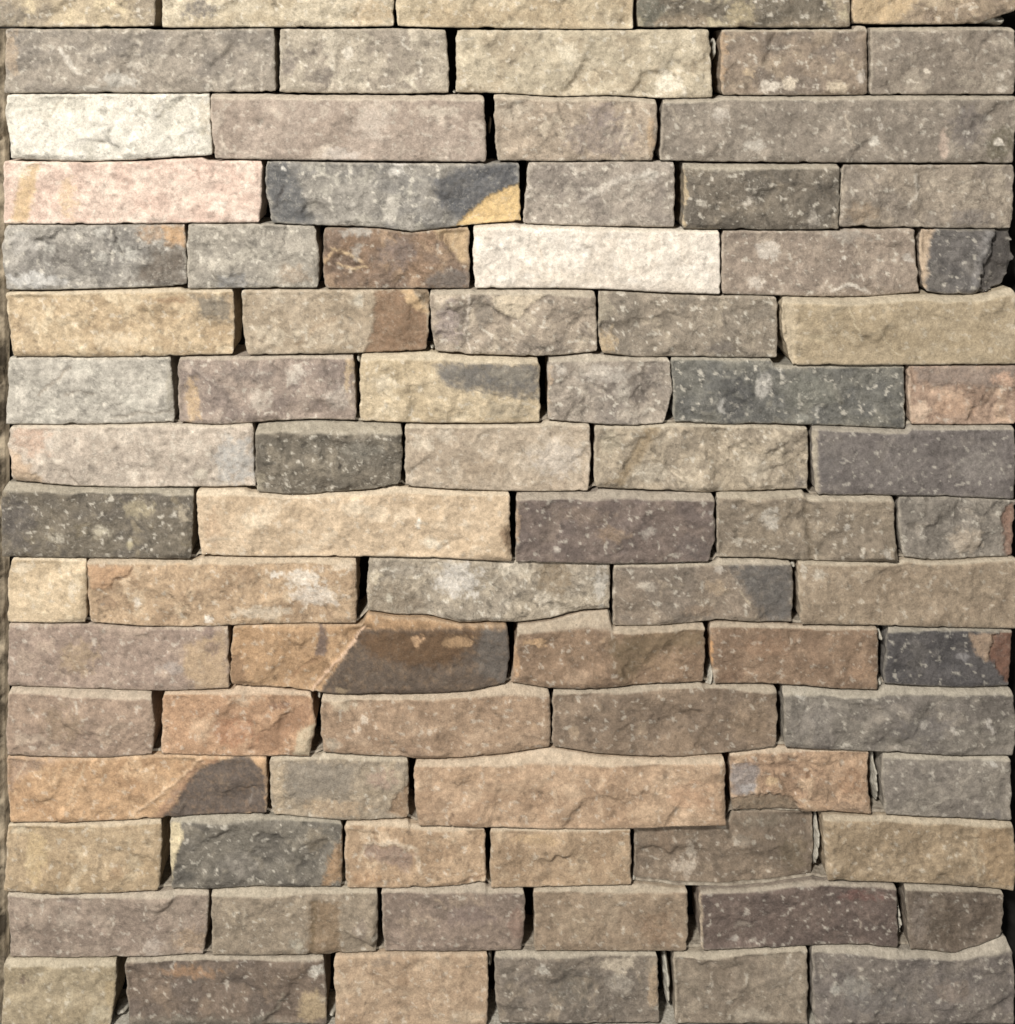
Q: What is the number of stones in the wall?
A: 84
